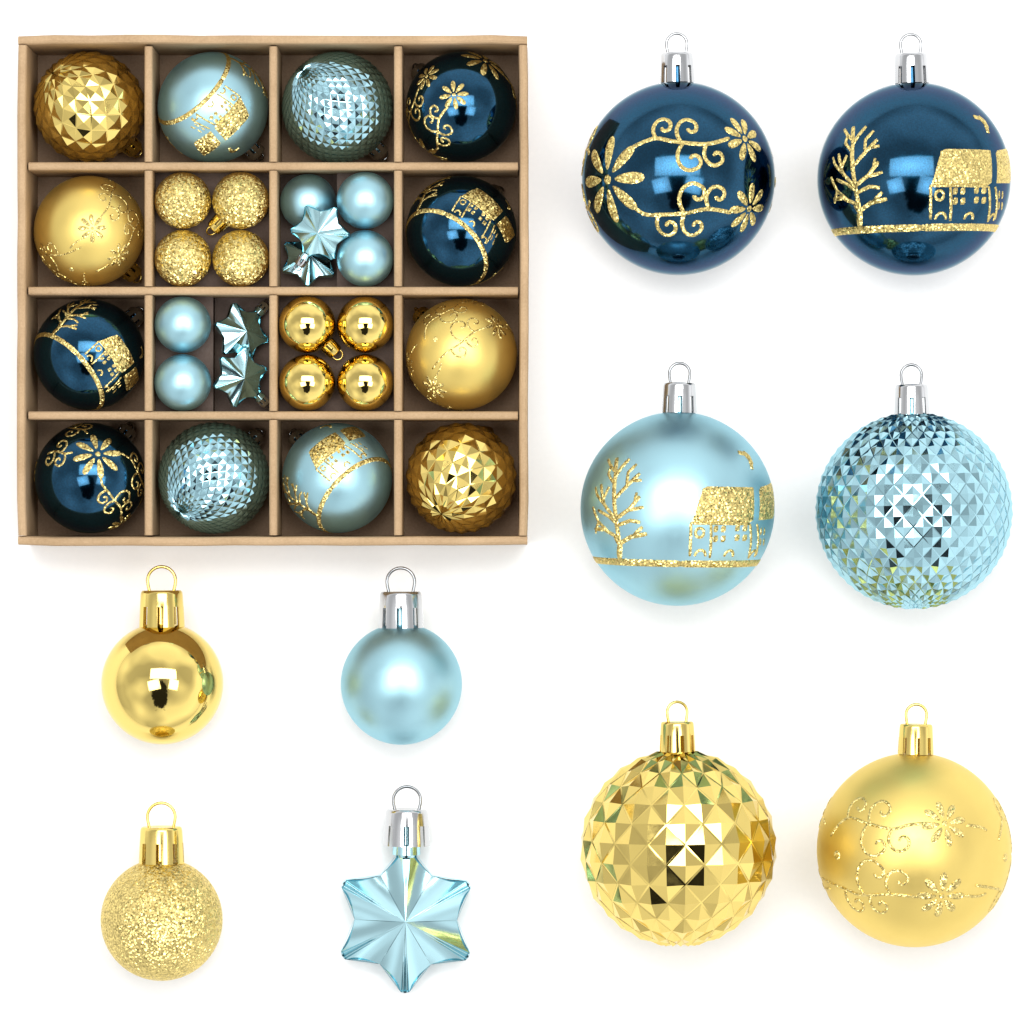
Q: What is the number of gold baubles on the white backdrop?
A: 16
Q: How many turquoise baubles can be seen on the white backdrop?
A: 12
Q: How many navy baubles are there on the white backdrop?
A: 6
